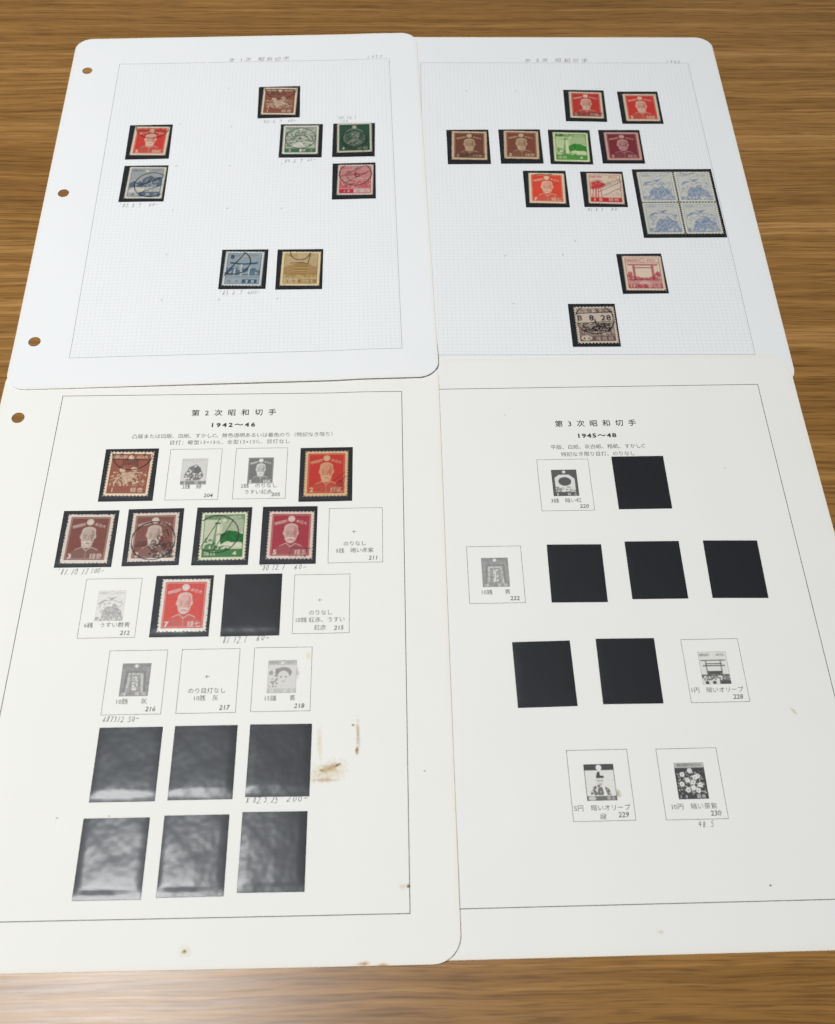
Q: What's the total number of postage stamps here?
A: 29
